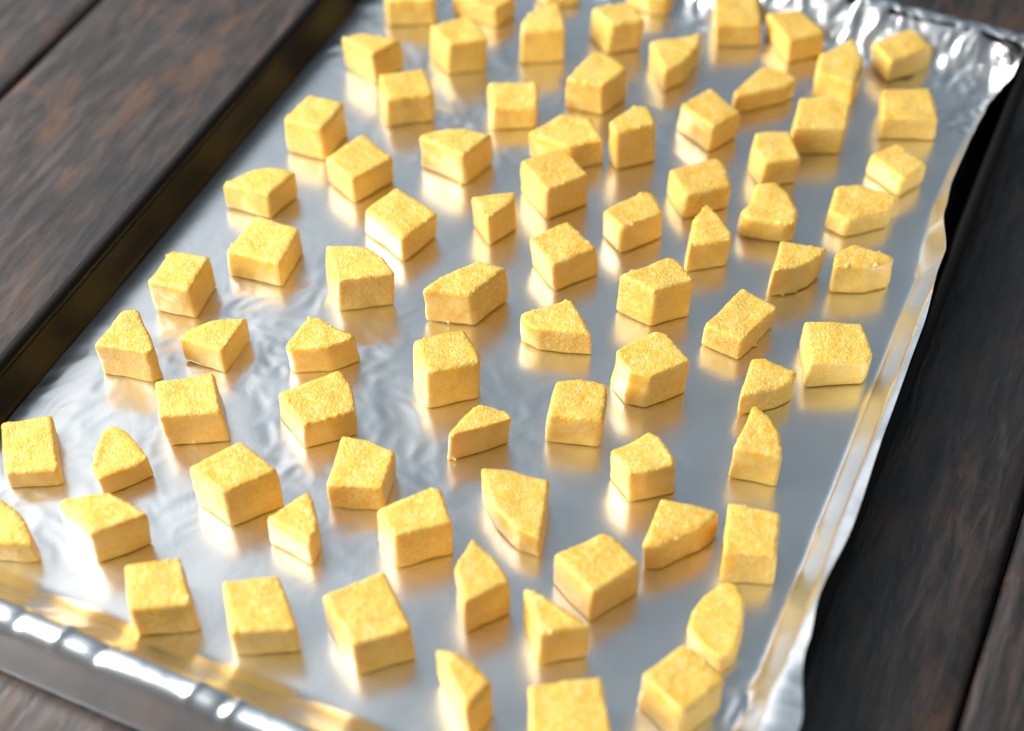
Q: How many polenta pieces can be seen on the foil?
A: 80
